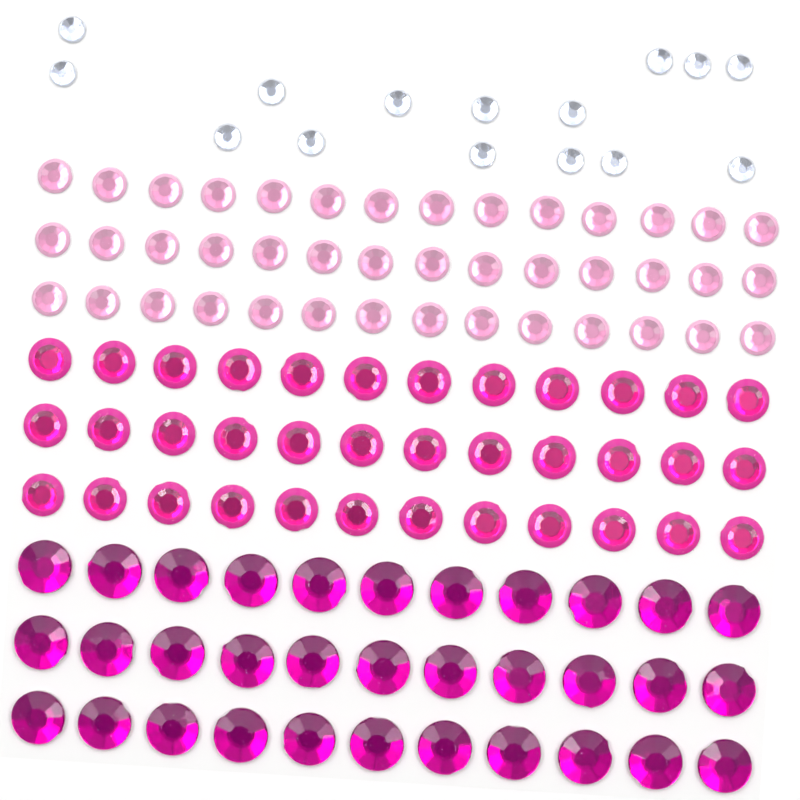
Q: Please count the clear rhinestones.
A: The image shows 15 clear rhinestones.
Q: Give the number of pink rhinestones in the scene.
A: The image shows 42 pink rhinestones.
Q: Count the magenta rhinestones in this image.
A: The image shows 36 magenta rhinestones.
